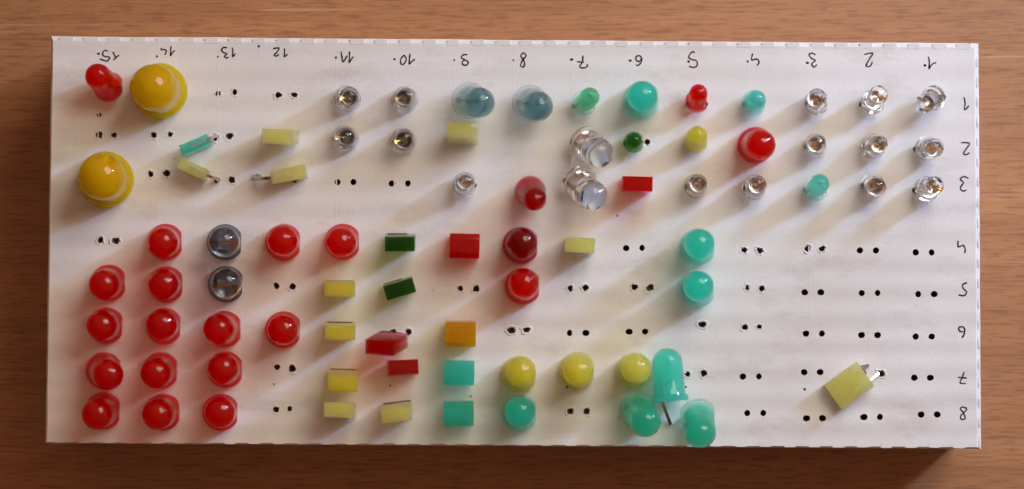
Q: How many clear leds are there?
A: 17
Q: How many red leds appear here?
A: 25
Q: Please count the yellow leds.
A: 17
